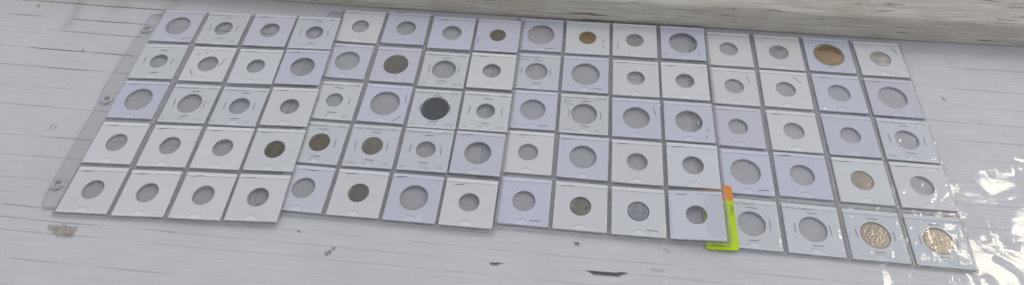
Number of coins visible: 17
